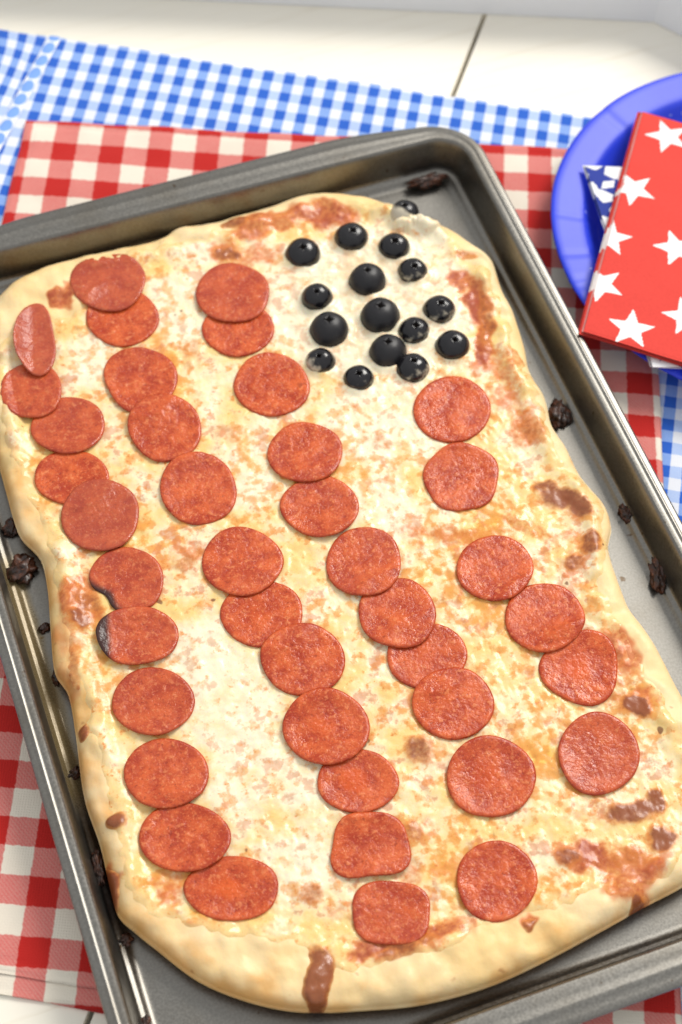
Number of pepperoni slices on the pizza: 40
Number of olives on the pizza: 16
